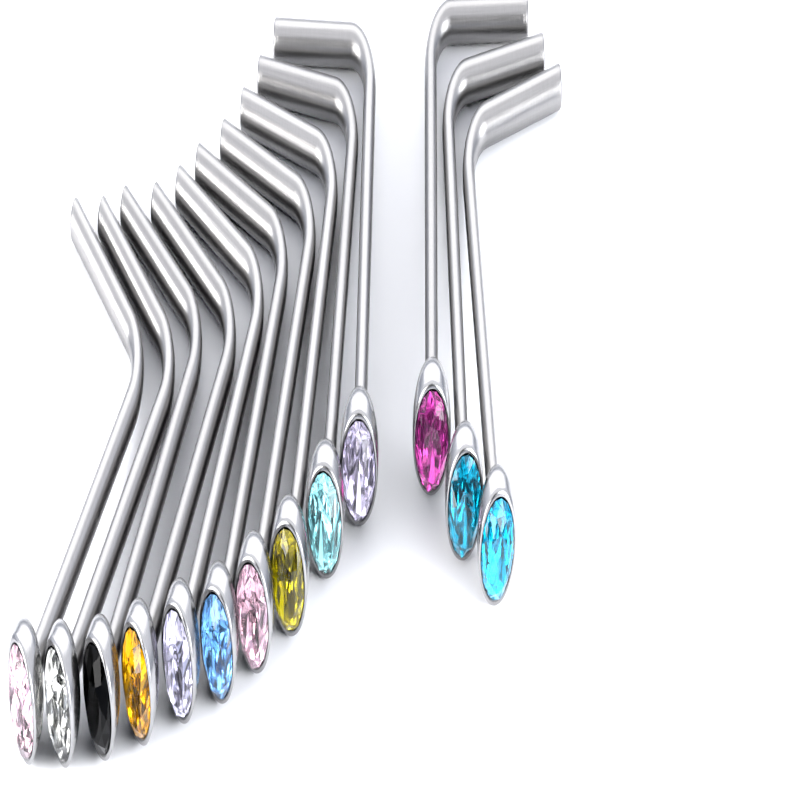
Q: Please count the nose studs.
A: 13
